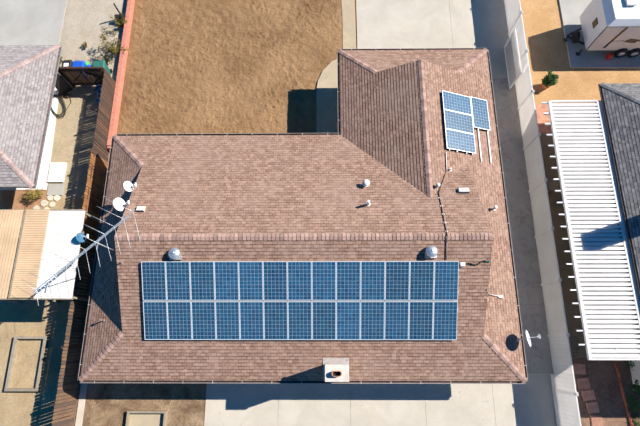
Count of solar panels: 30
